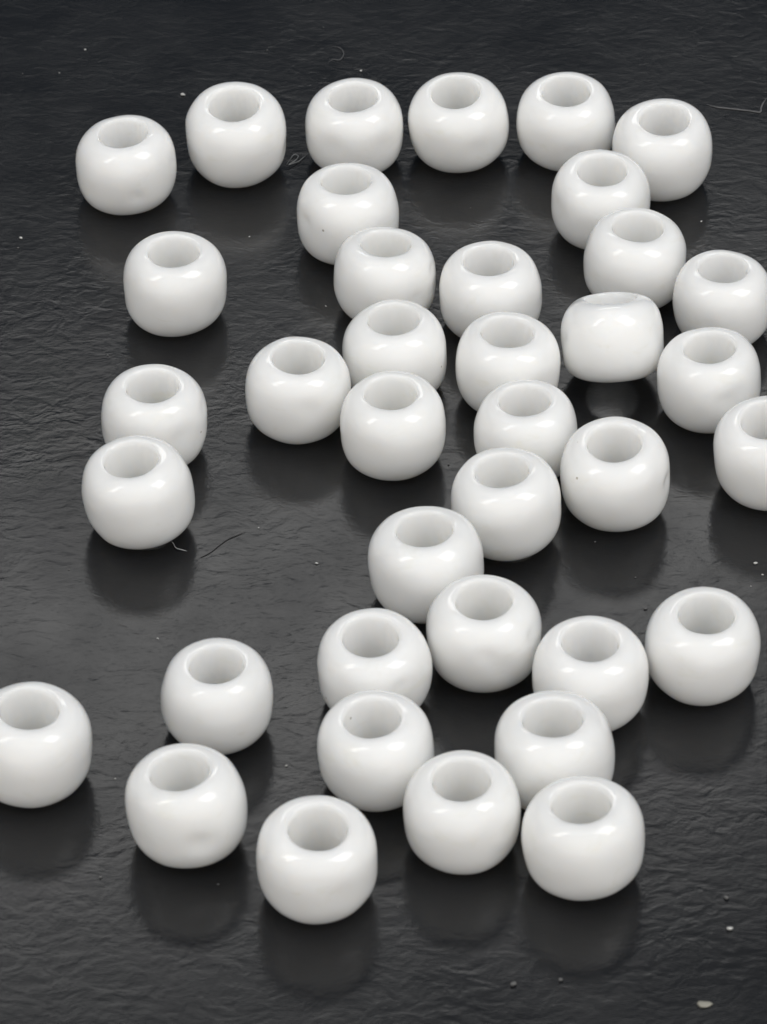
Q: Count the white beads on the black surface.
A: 38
